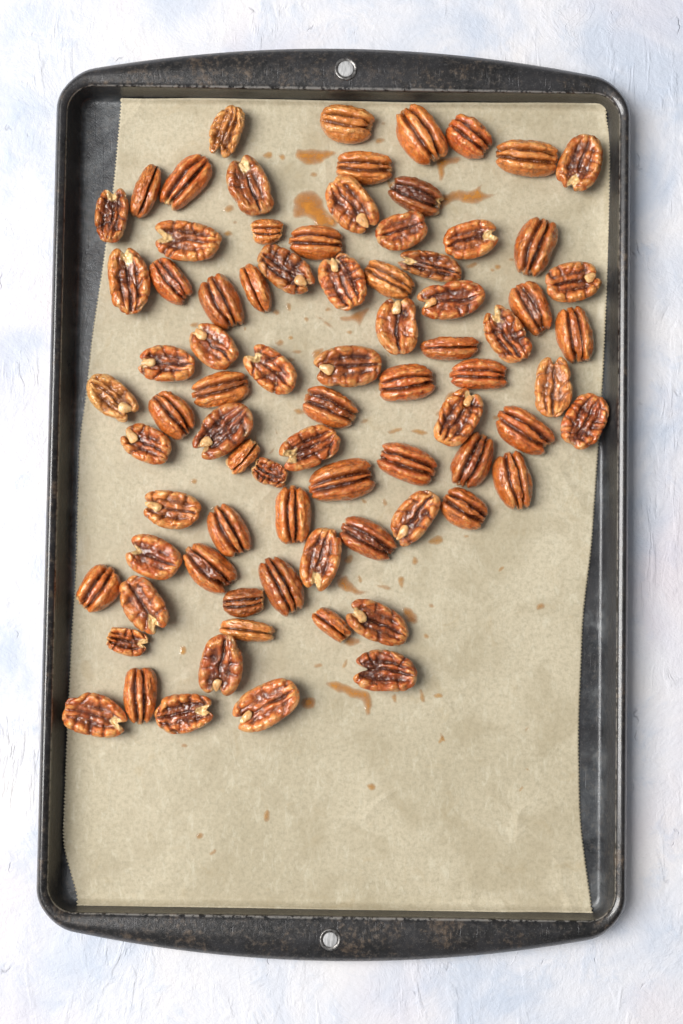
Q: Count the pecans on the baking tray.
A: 80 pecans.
